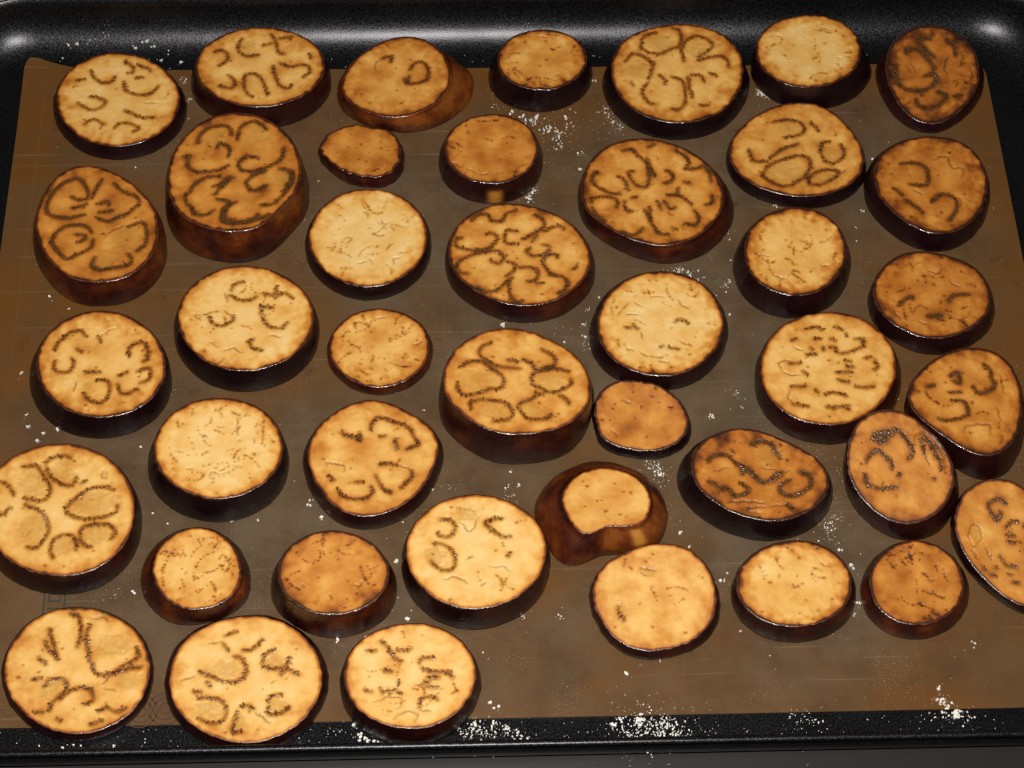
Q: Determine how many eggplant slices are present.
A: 42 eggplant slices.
